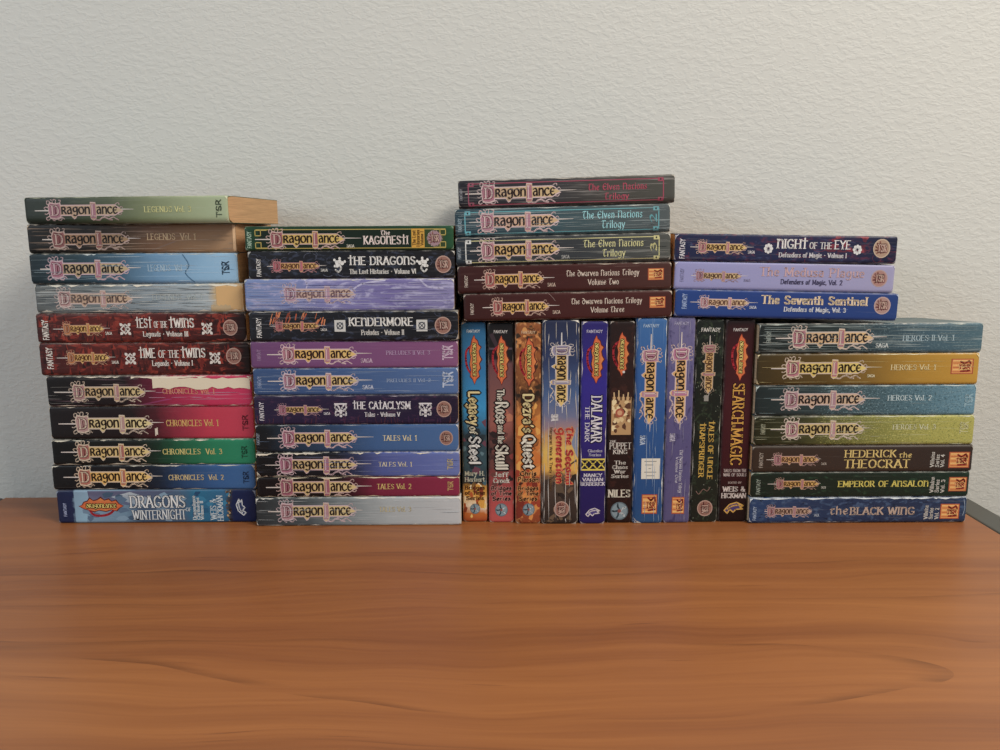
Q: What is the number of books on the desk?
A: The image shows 47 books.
